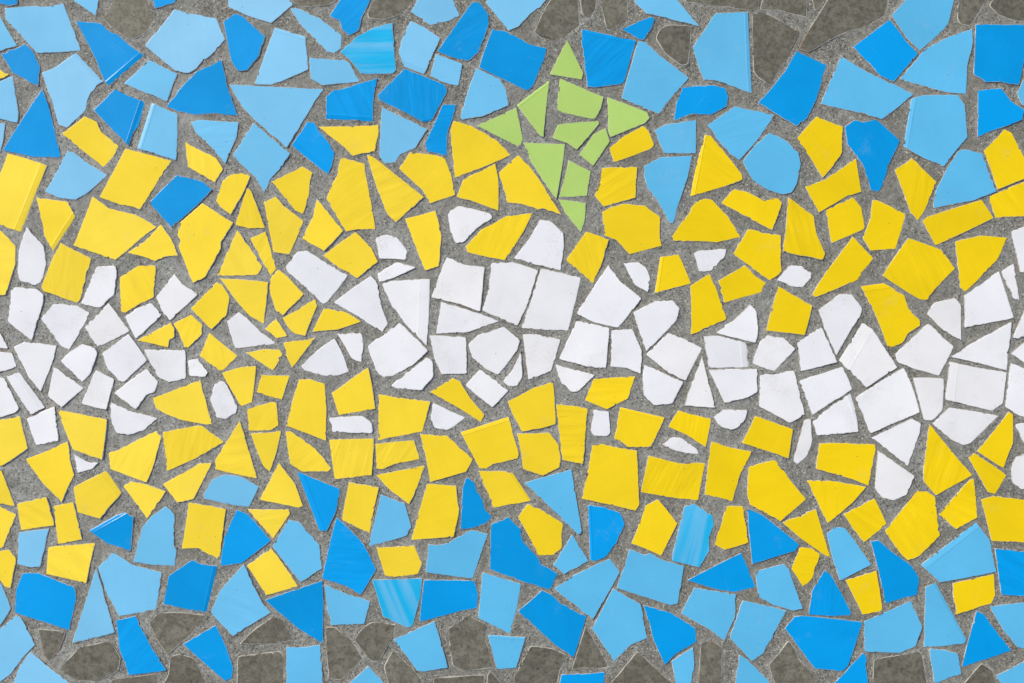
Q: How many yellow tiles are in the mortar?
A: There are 130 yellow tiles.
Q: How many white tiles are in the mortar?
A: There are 88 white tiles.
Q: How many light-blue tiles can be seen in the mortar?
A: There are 74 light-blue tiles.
